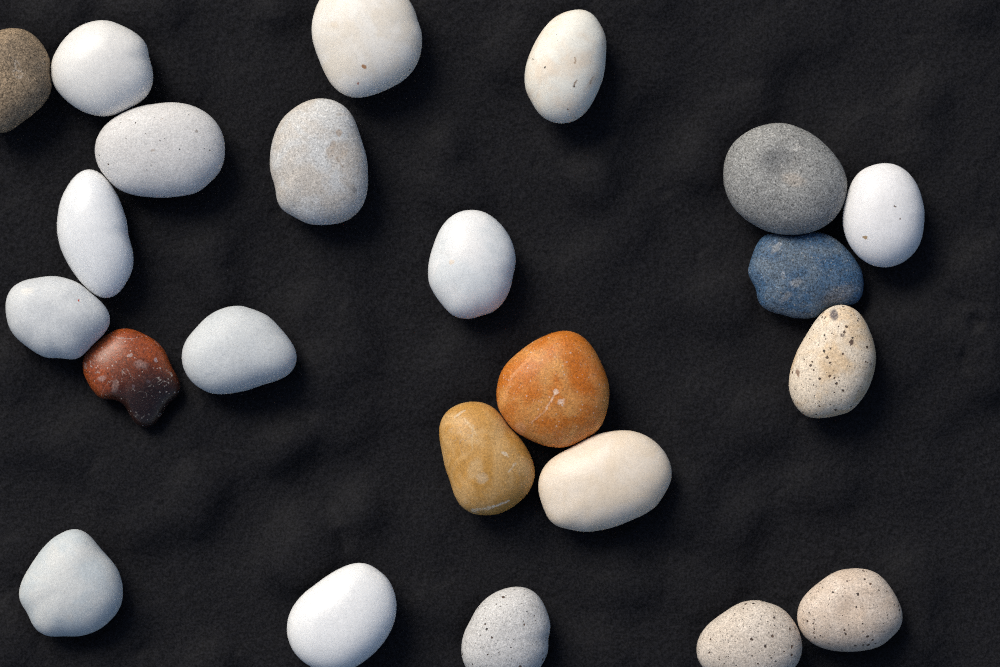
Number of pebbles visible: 23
